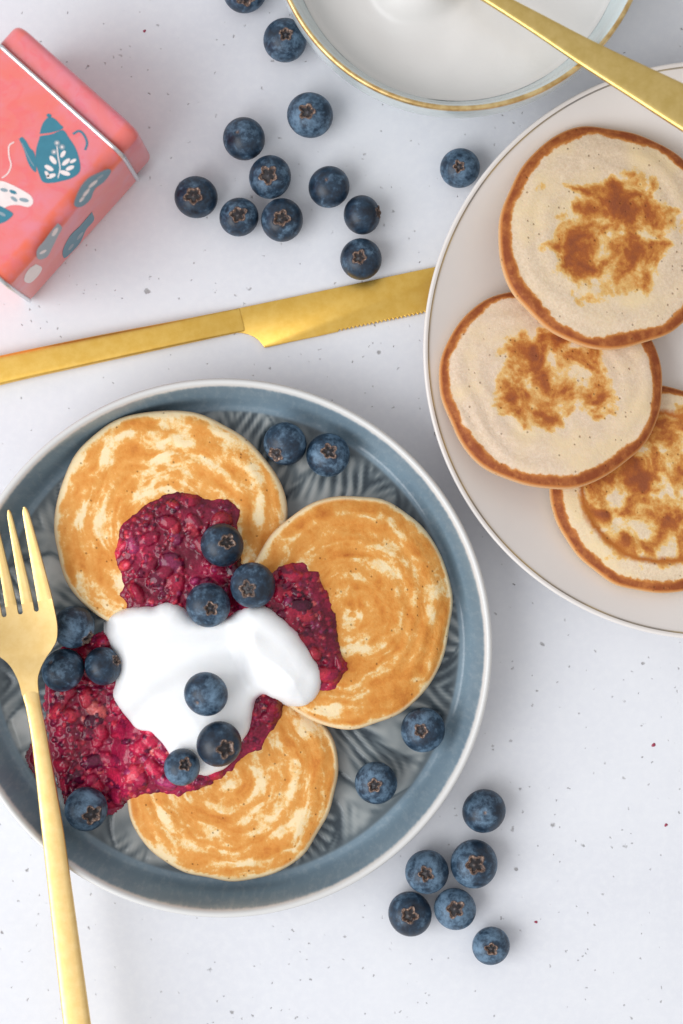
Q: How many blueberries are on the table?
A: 32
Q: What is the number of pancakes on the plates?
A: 6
